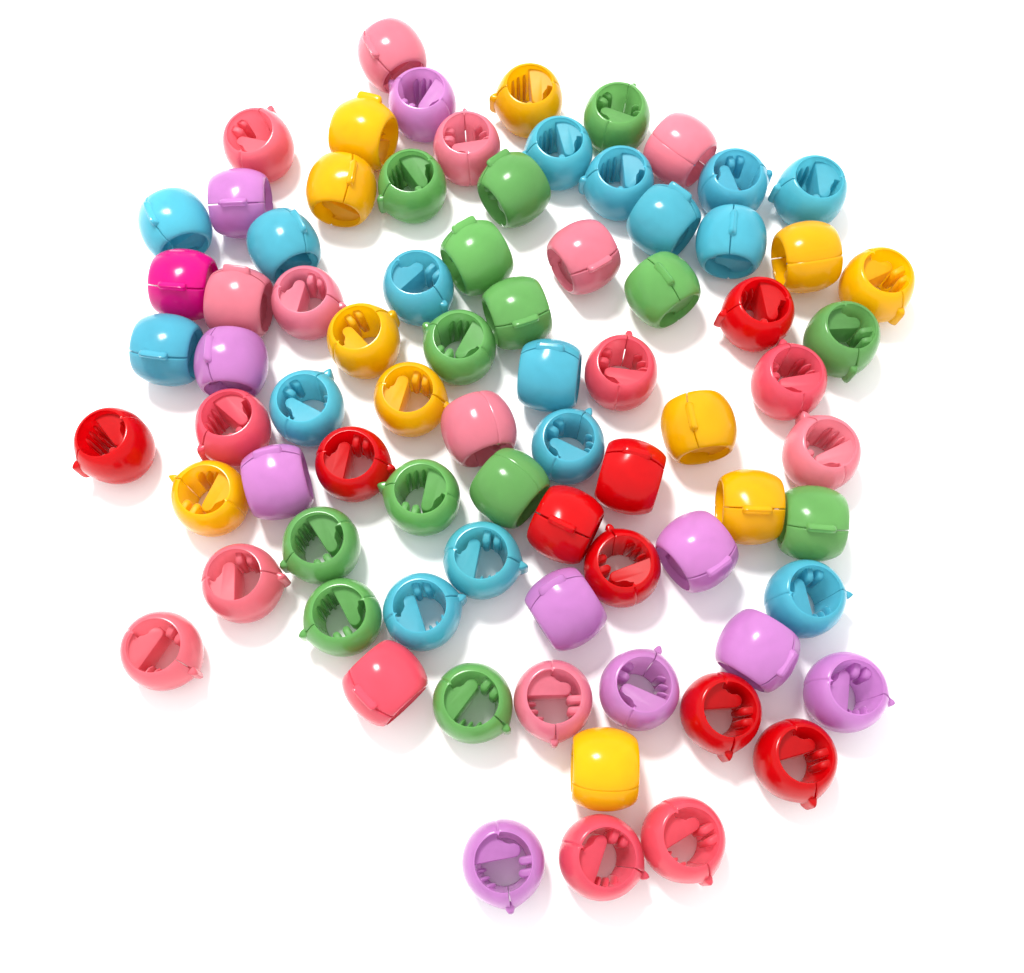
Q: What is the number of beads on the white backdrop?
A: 78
